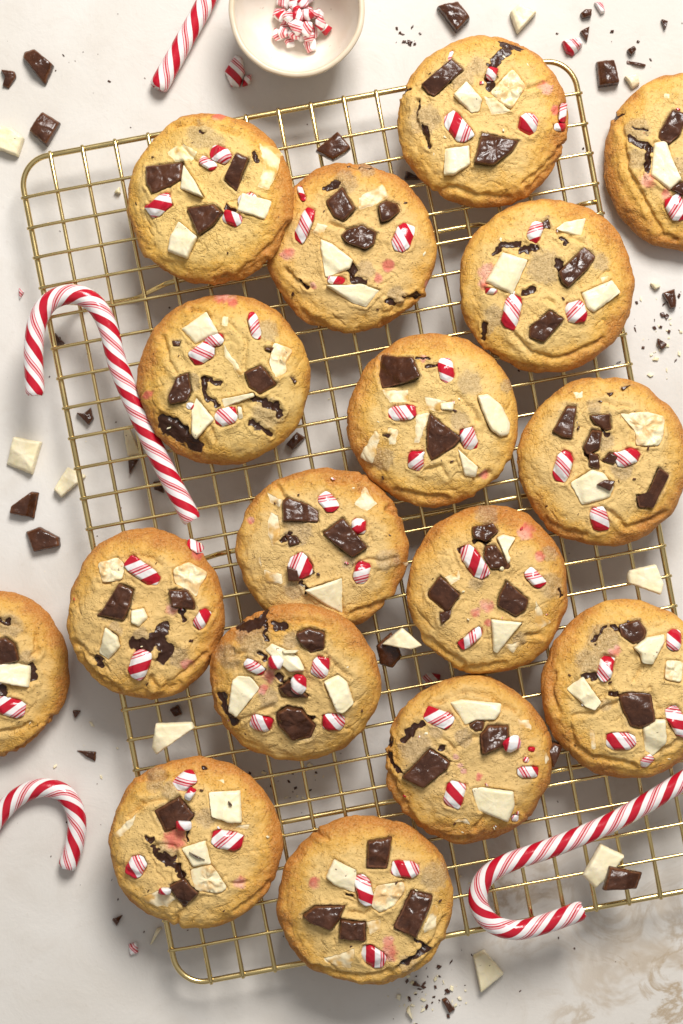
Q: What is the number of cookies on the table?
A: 17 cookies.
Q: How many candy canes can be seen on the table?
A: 4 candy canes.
